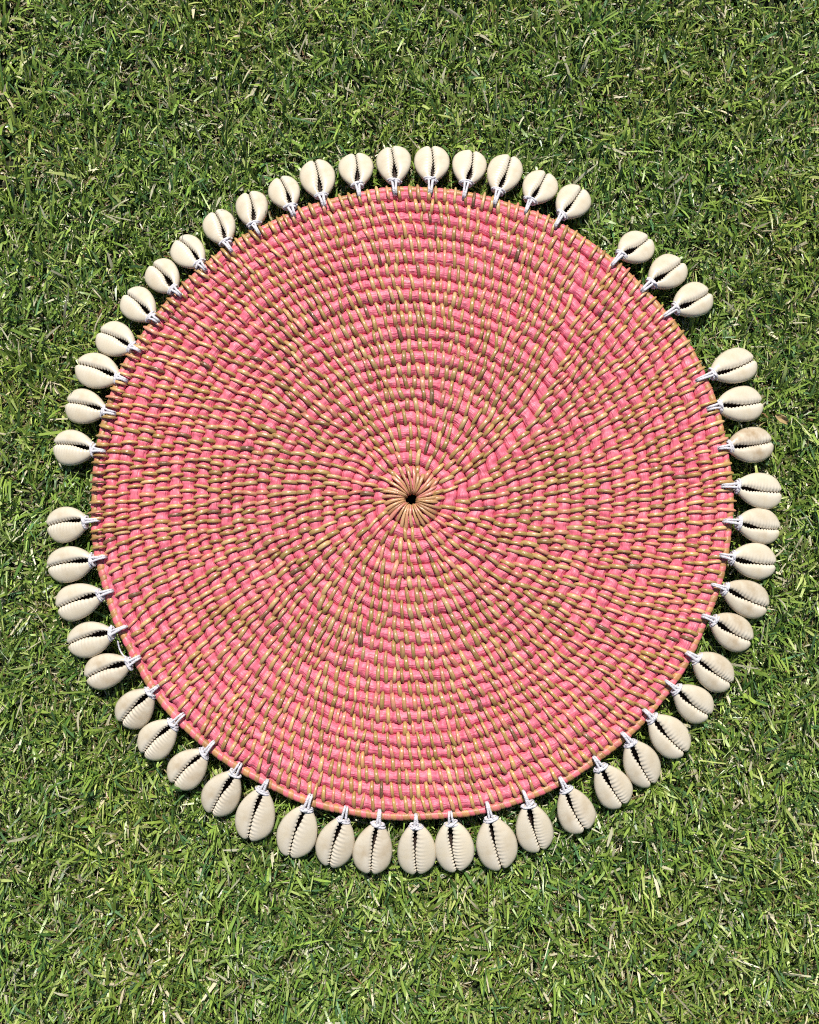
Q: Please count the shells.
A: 52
